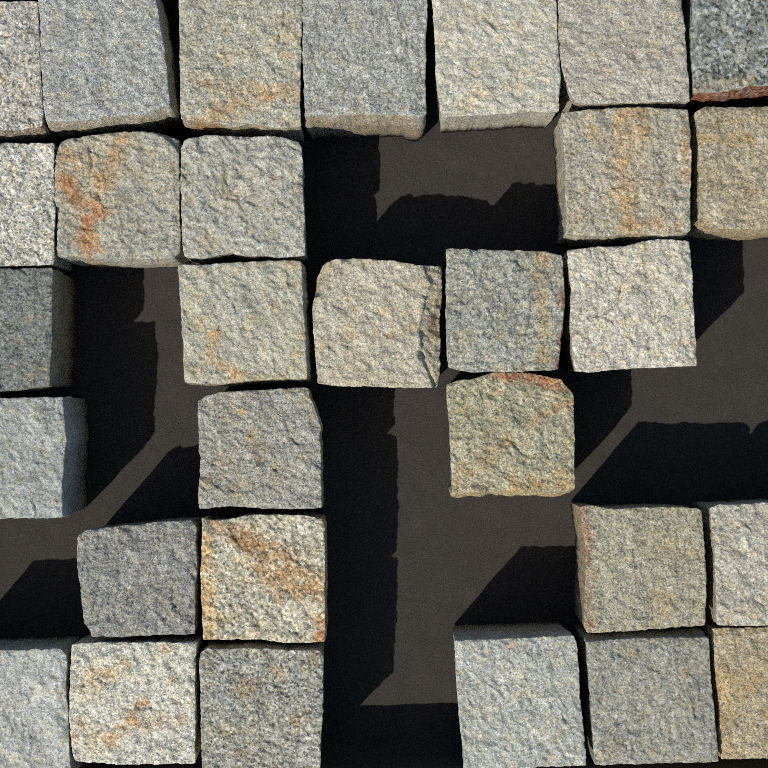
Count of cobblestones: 30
